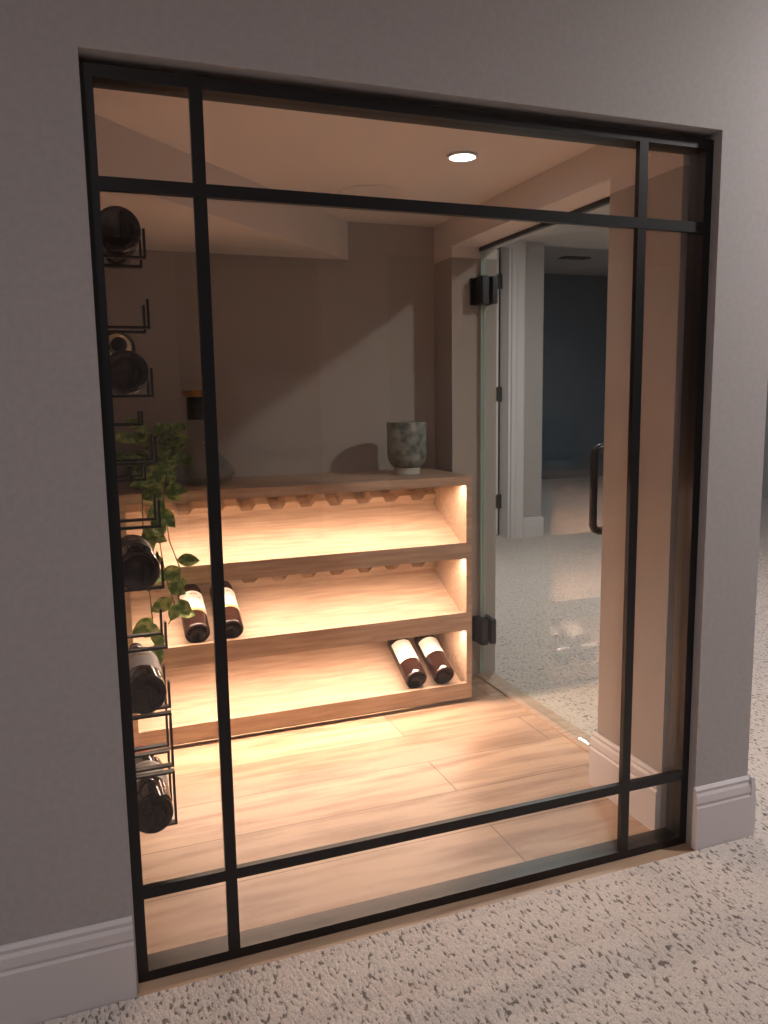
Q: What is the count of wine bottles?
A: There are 10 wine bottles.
